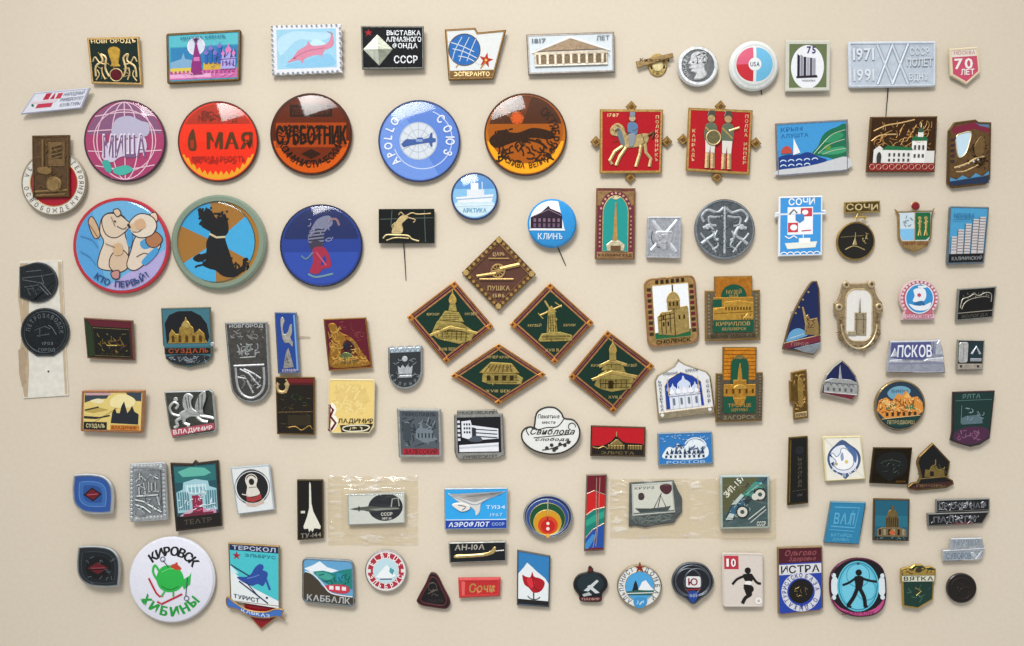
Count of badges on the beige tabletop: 109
